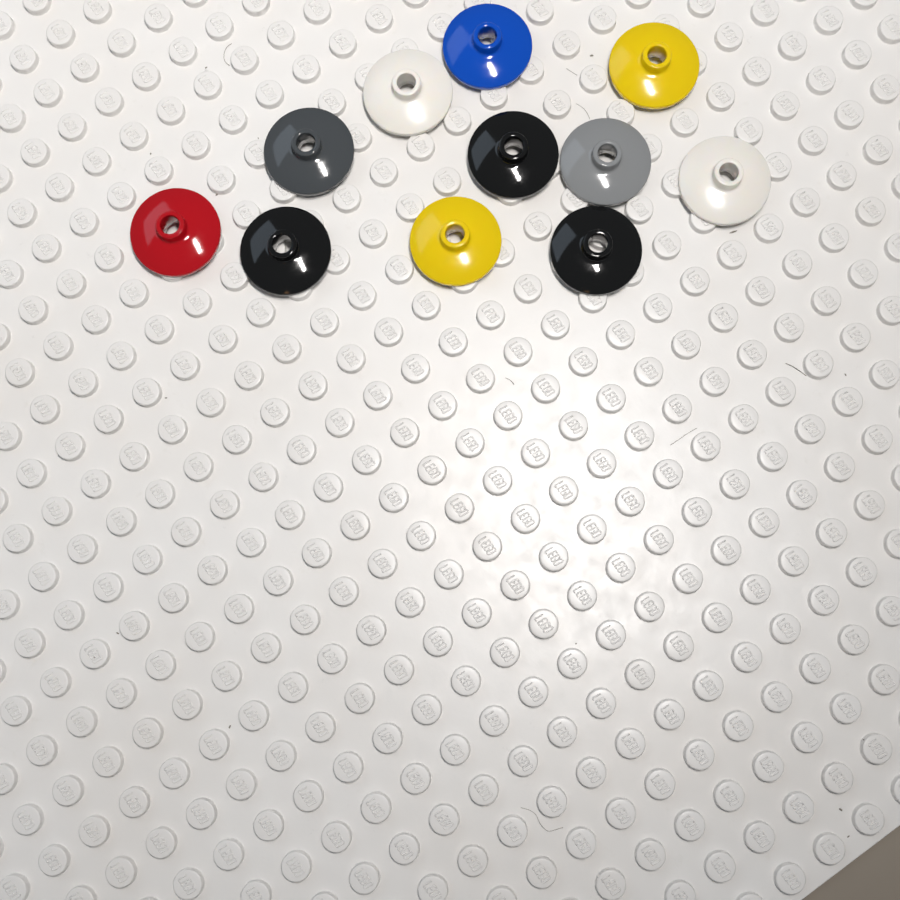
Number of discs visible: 11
